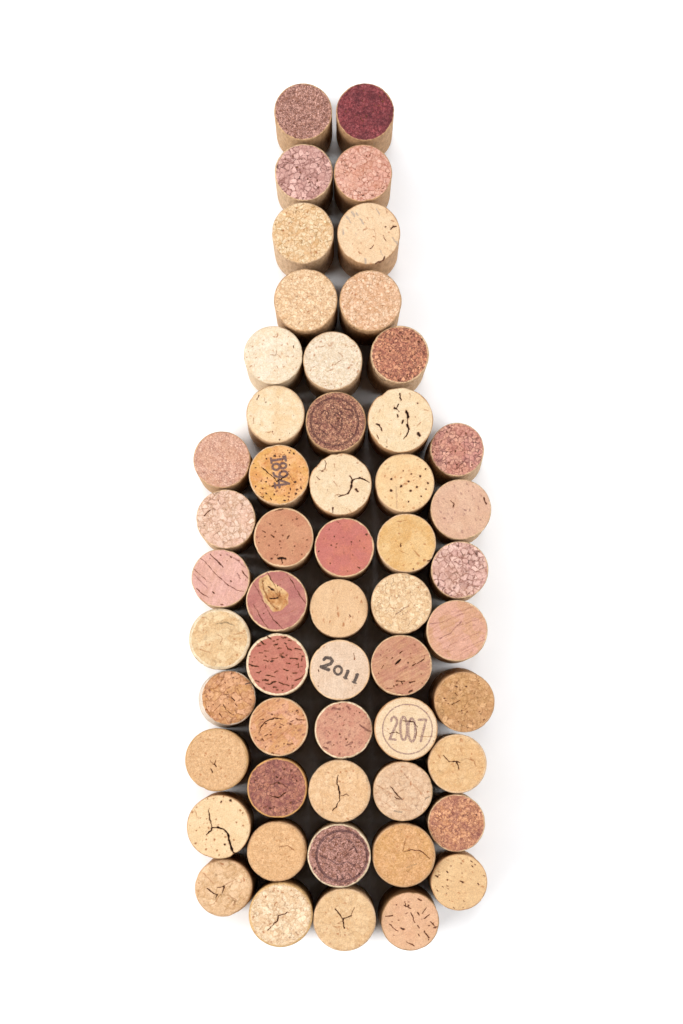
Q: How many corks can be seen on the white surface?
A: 54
